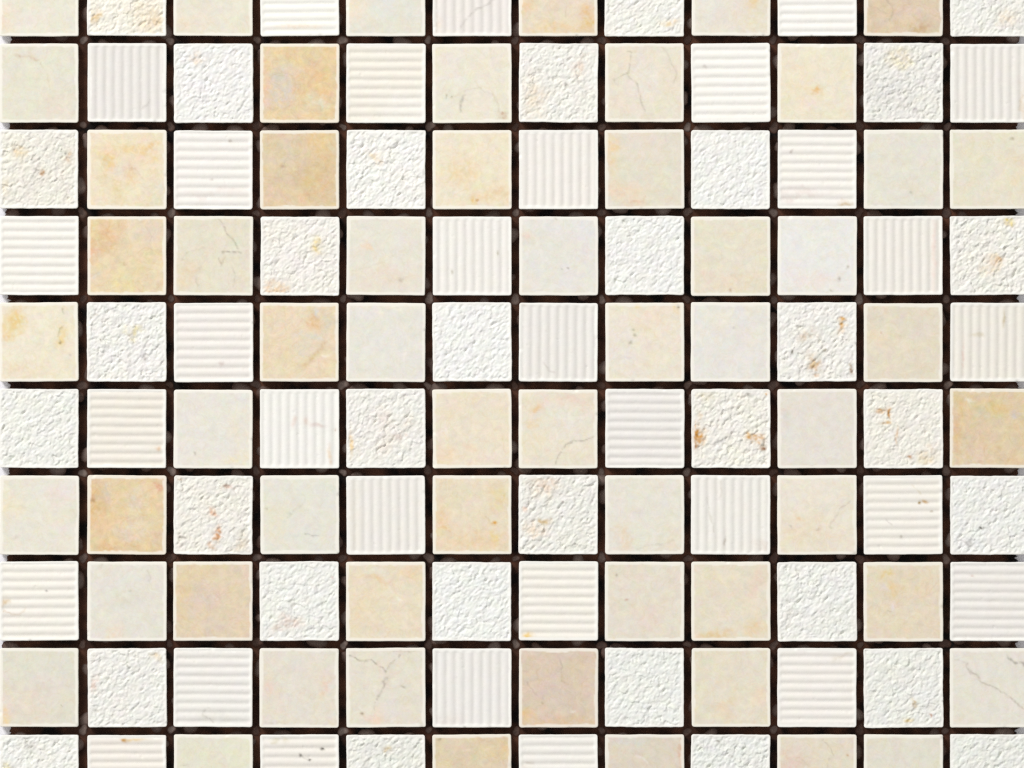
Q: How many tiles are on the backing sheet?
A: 120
